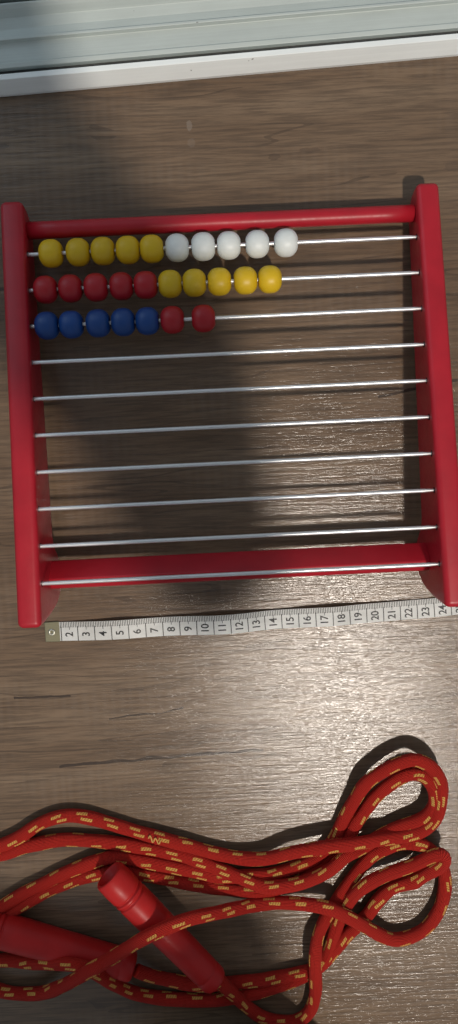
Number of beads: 27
